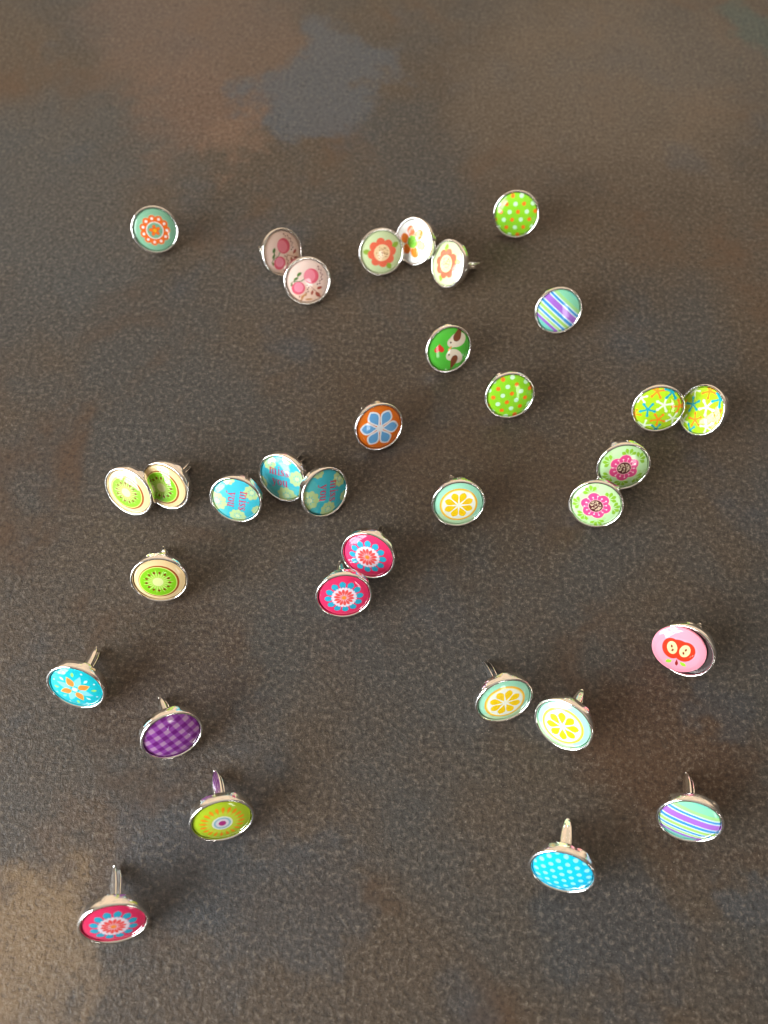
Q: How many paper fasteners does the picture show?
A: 33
